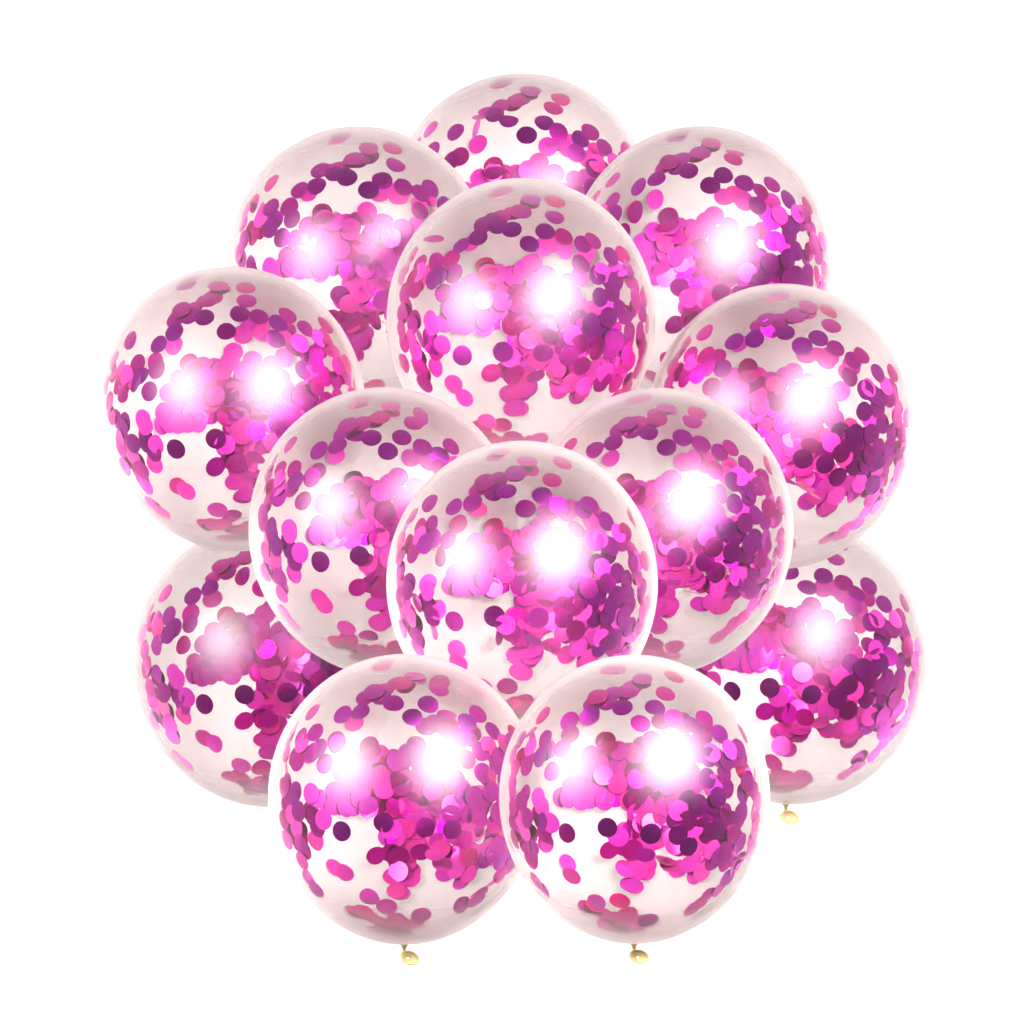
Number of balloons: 13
